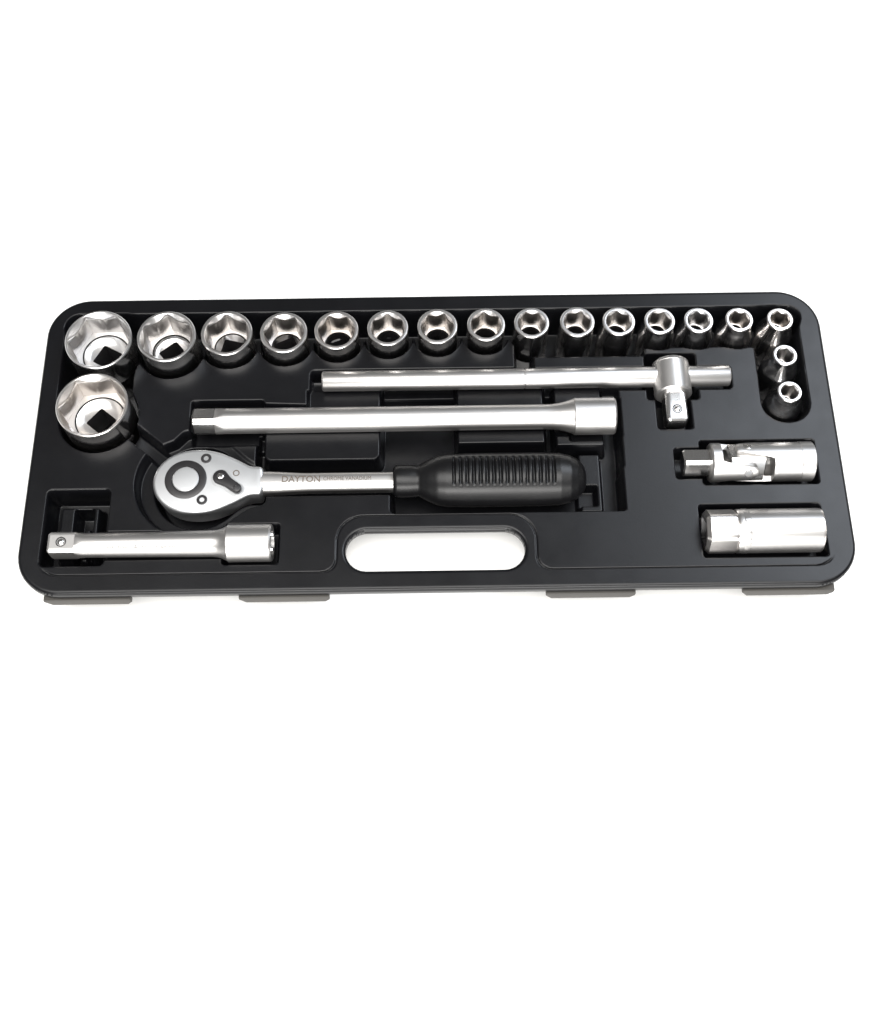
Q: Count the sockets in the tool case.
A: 19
